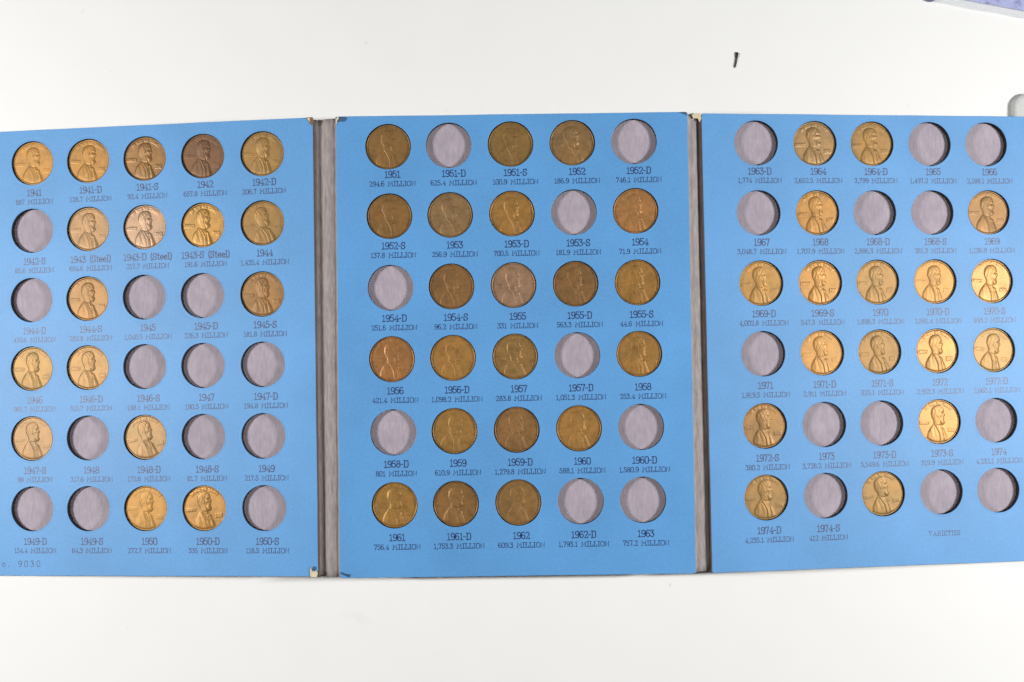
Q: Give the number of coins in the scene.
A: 55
